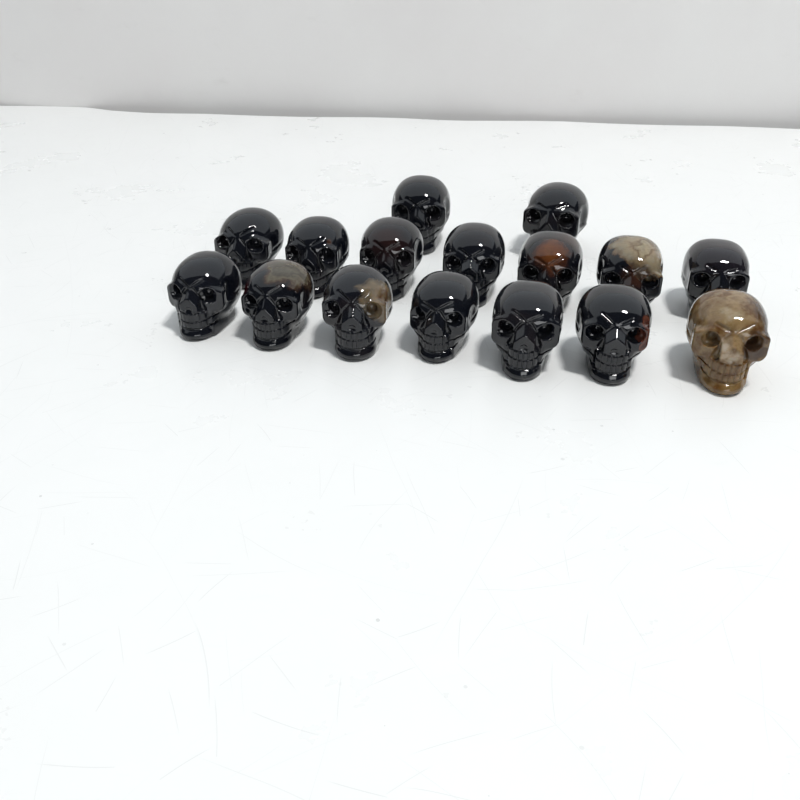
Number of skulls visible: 16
